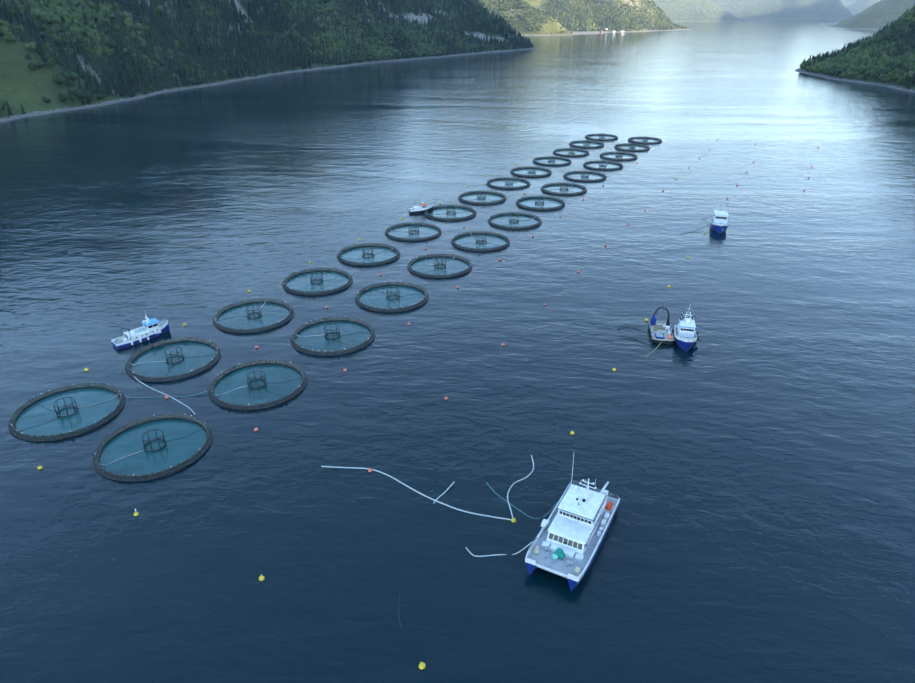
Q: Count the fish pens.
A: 28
